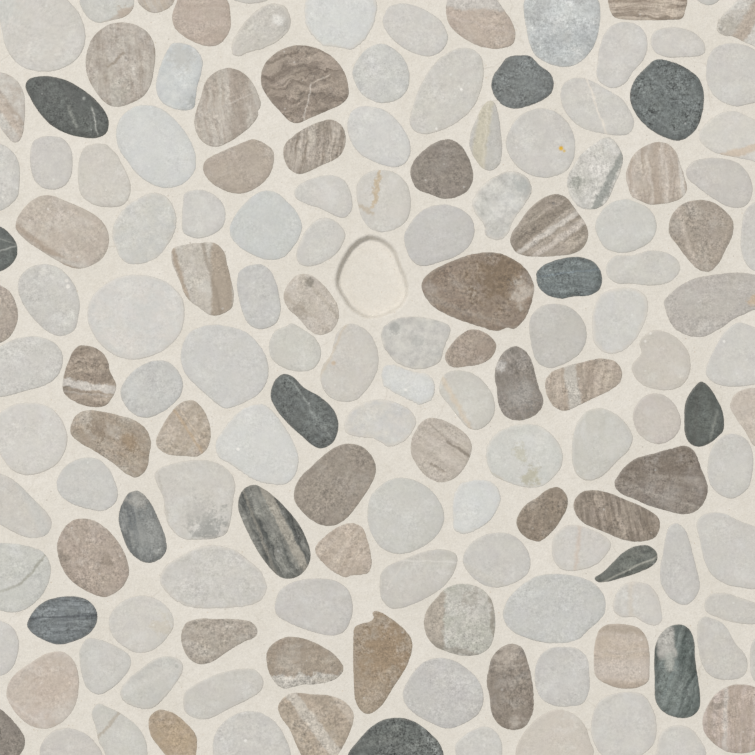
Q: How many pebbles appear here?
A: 149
